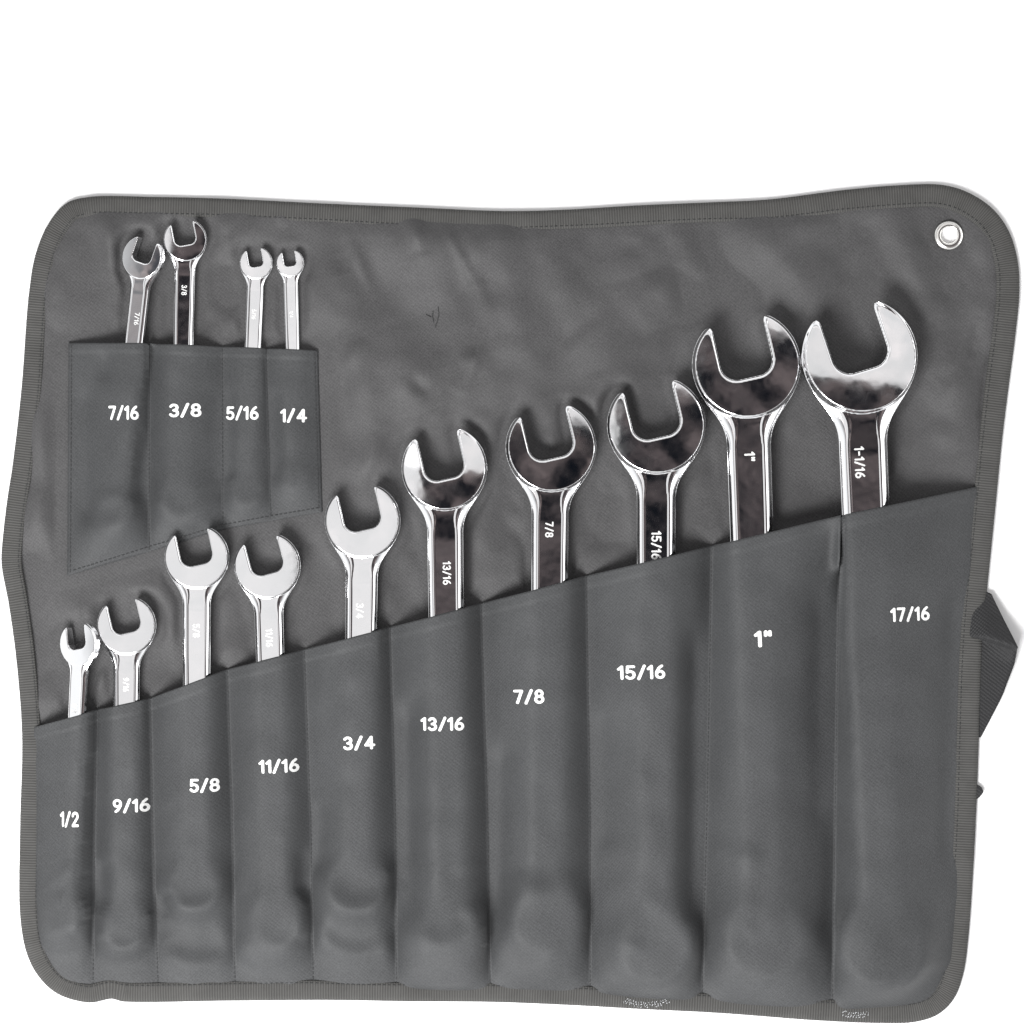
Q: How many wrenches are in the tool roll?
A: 14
